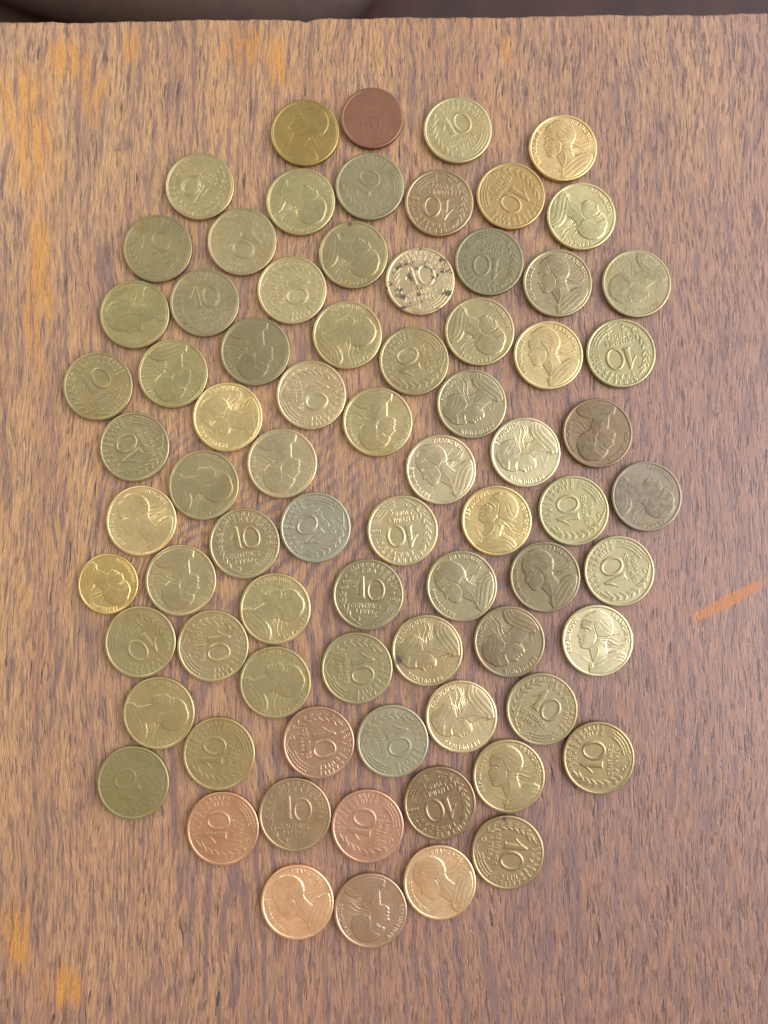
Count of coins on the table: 76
